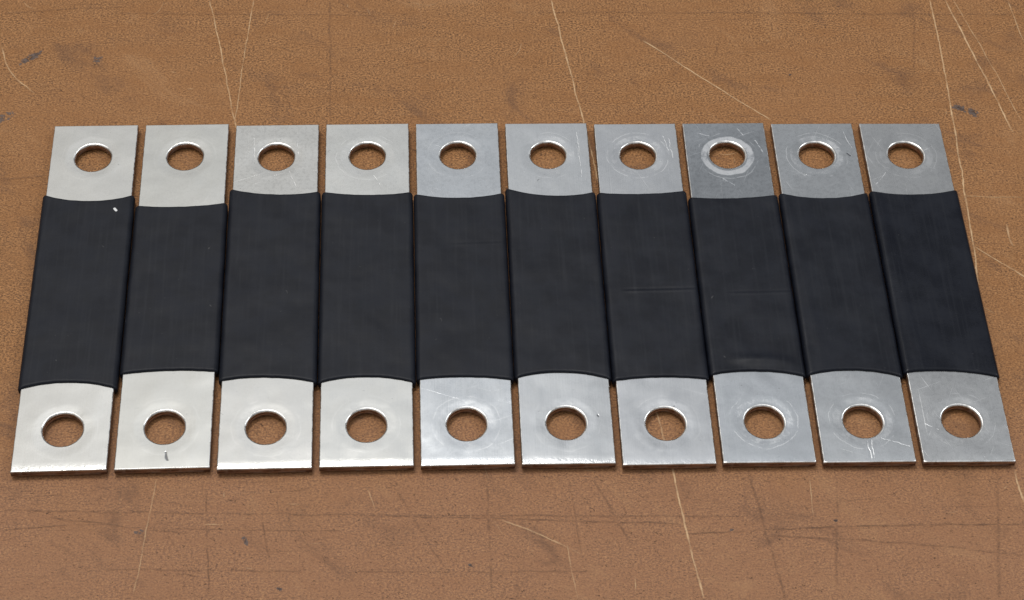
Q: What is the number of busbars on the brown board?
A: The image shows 10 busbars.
